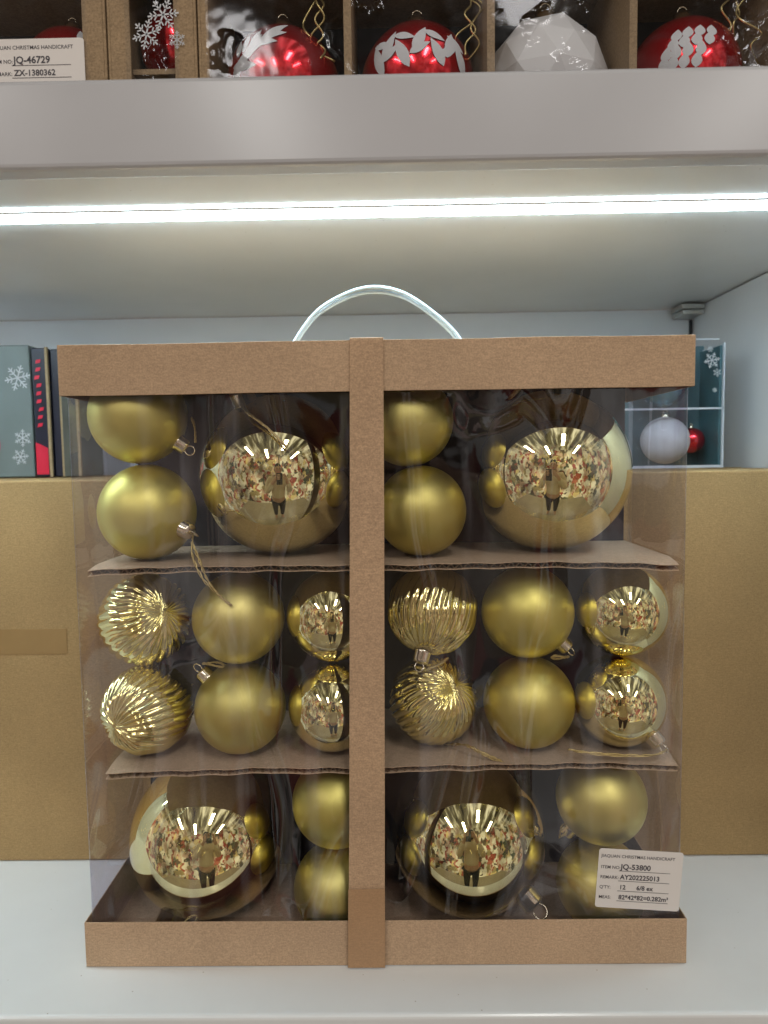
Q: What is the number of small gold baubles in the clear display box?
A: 20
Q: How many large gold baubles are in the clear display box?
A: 4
